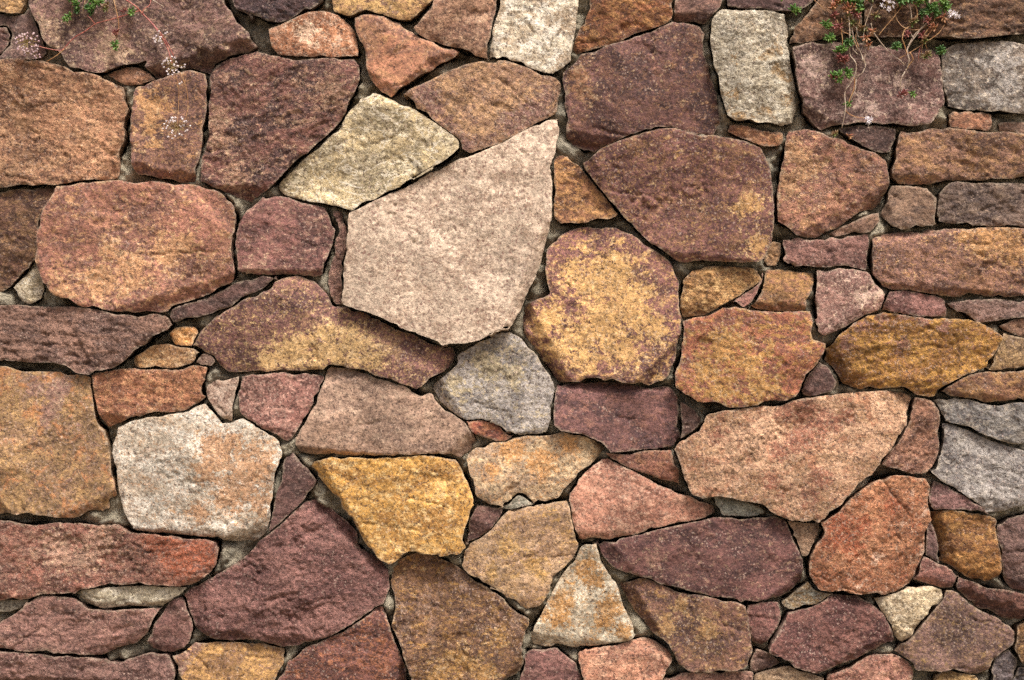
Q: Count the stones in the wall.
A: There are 123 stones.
